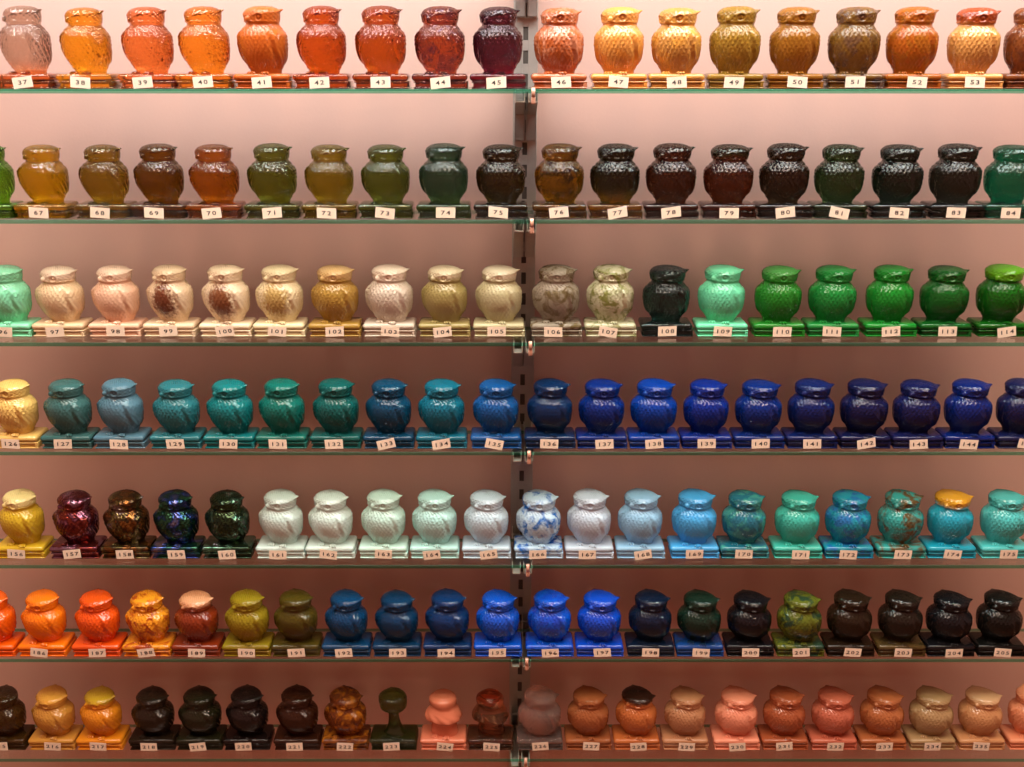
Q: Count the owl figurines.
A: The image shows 139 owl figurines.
